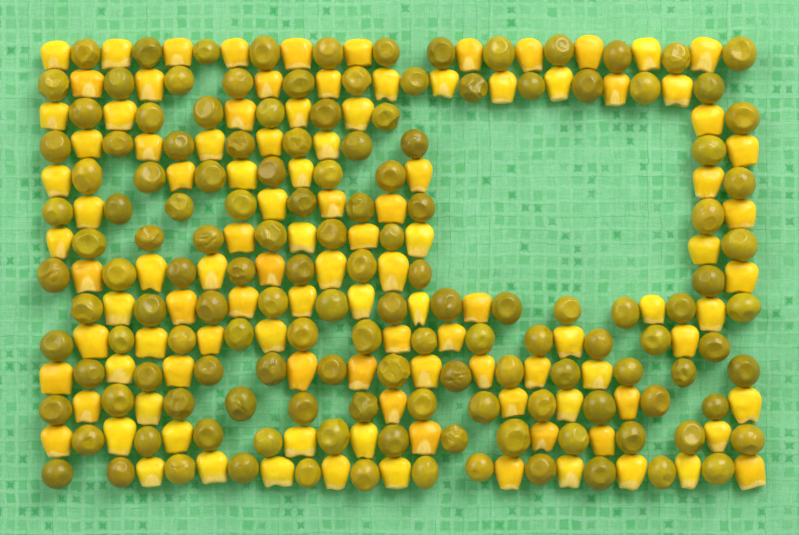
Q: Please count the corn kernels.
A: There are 109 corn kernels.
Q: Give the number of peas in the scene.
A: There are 141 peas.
